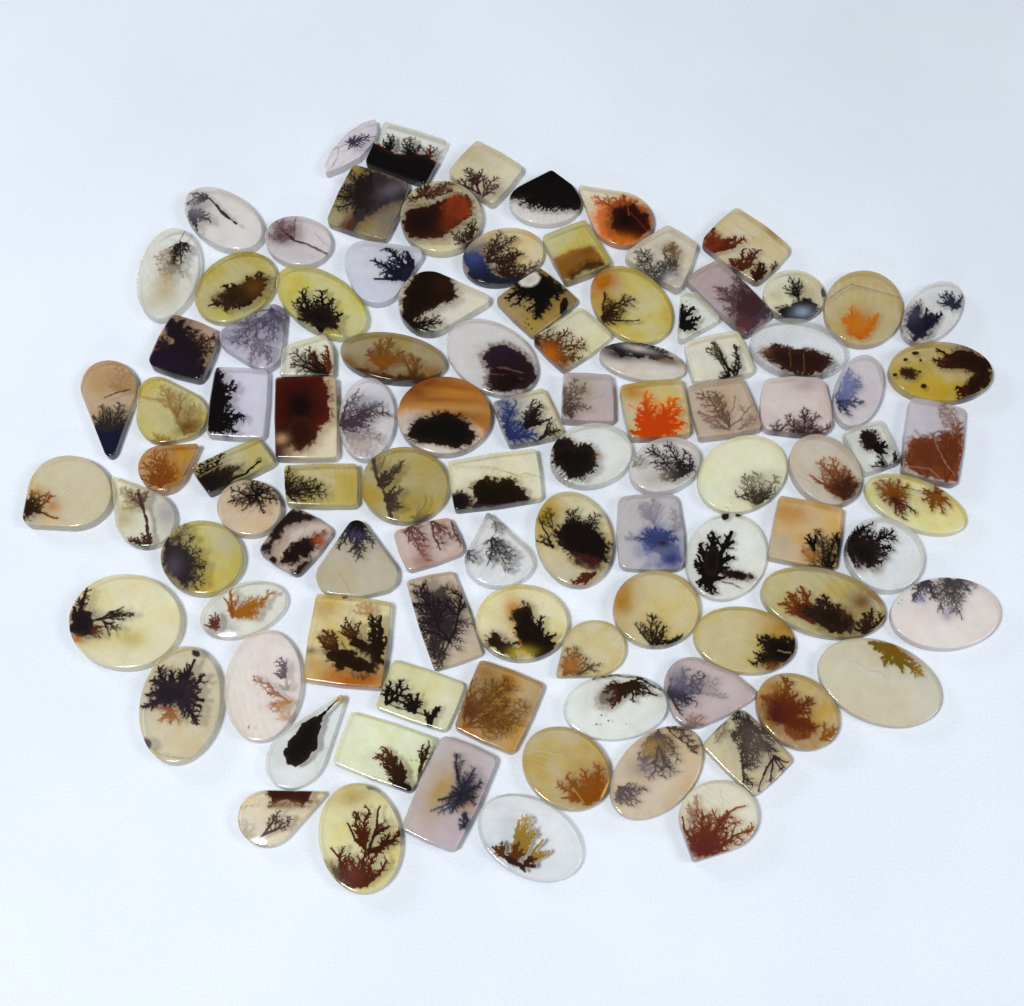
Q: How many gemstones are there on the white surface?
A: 100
